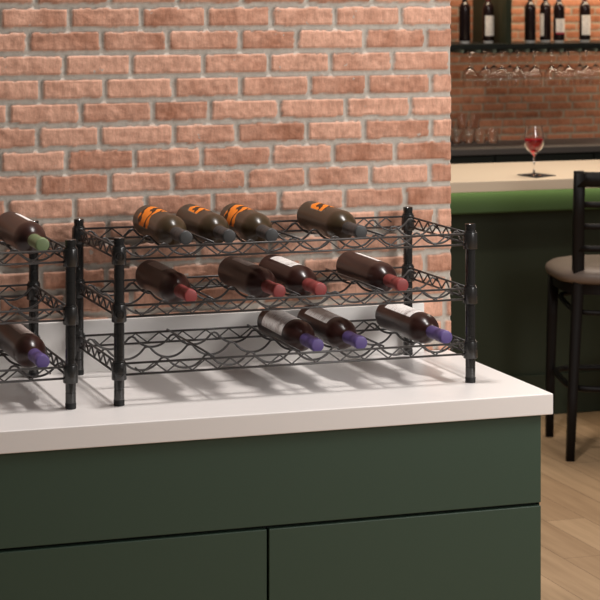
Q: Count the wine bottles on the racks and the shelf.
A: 19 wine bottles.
